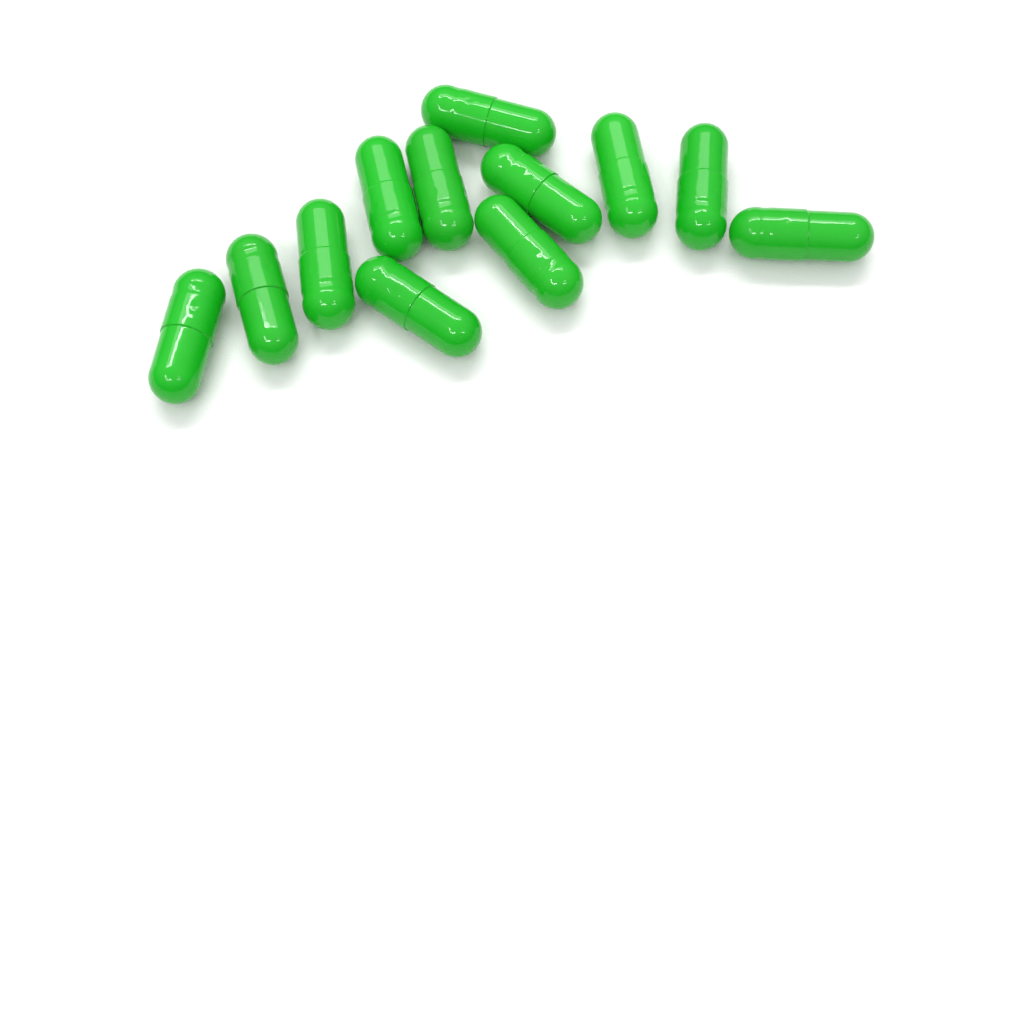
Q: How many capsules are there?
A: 12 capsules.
